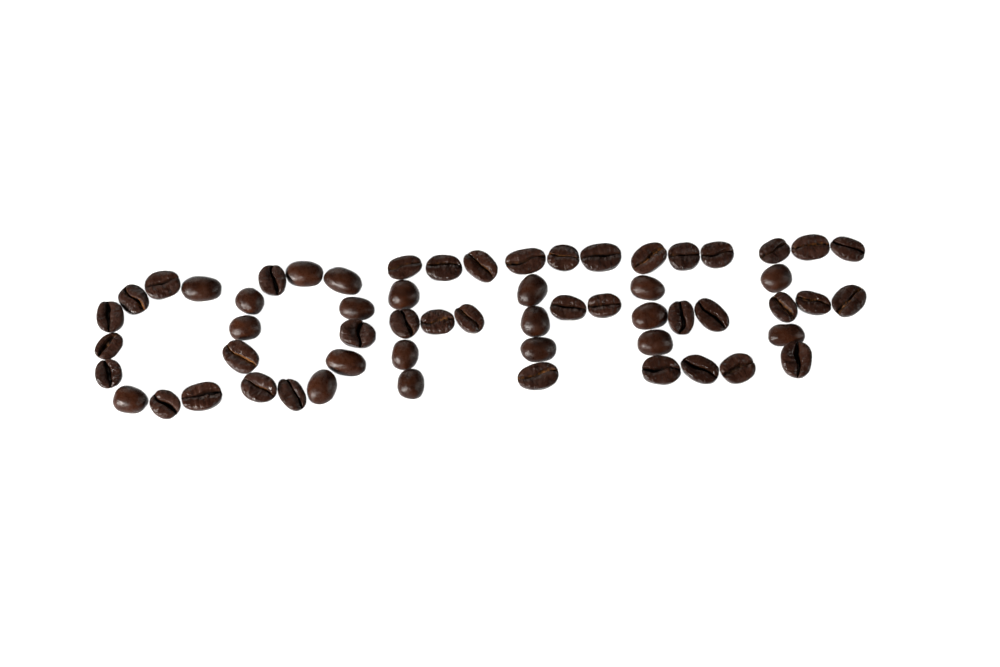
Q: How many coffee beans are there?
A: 59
